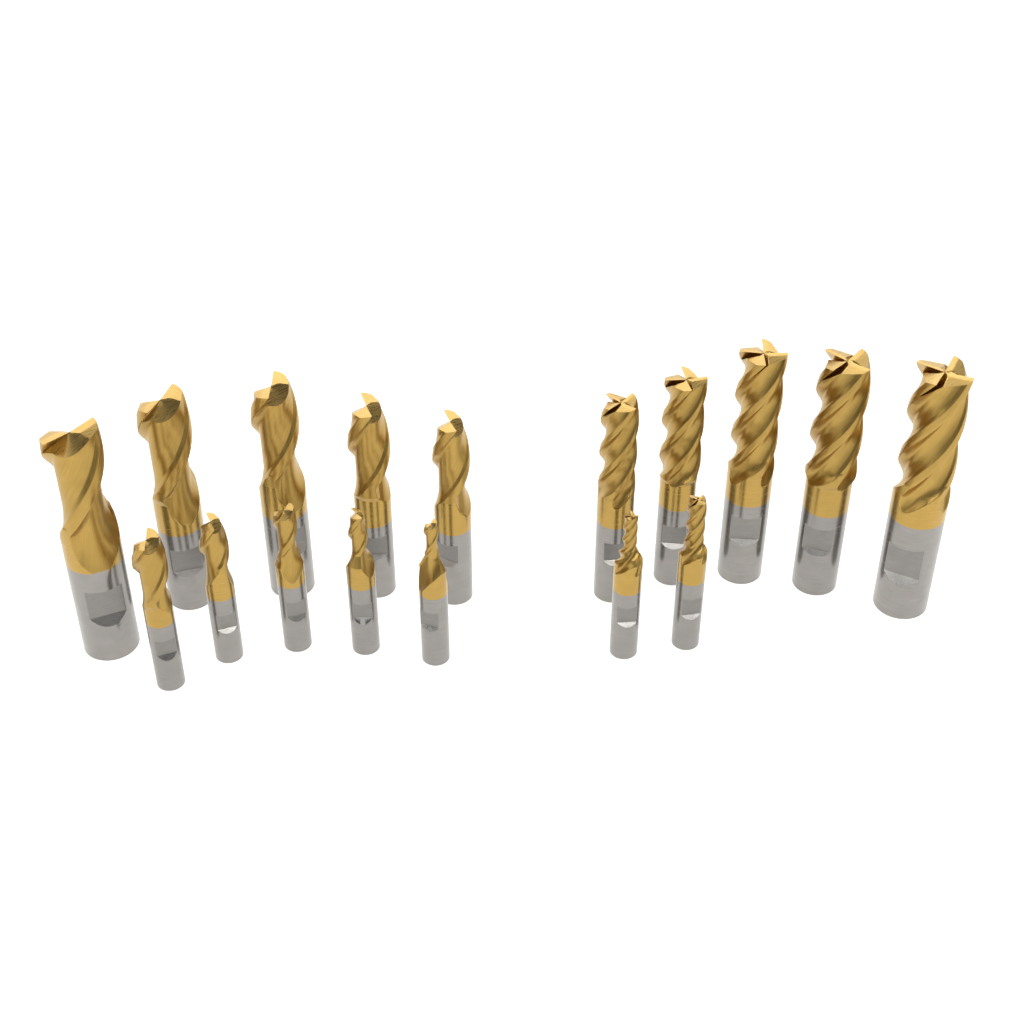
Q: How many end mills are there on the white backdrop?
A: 17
